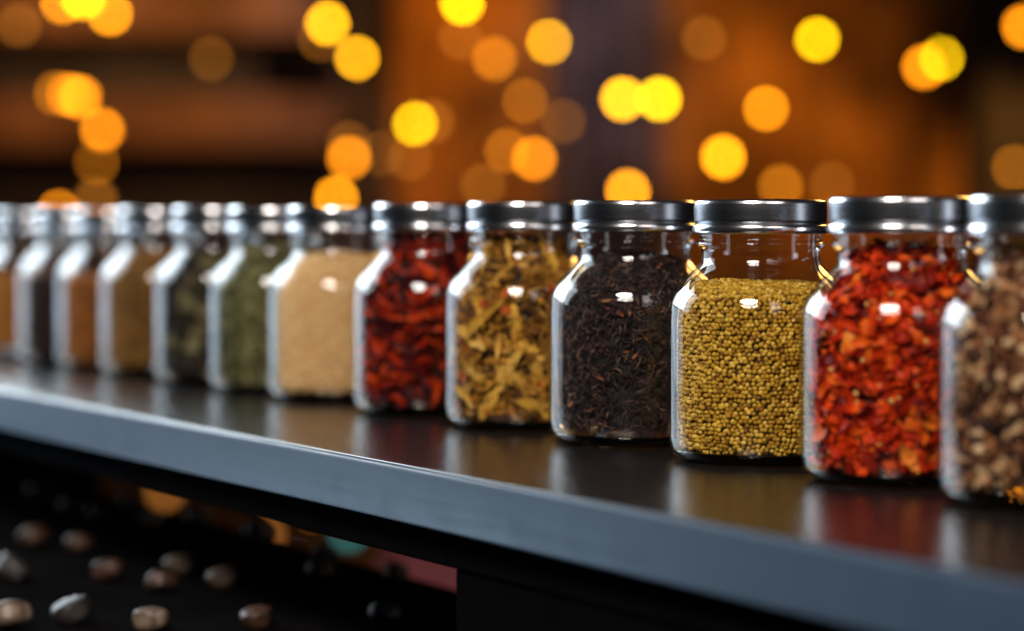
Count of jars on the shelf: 13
